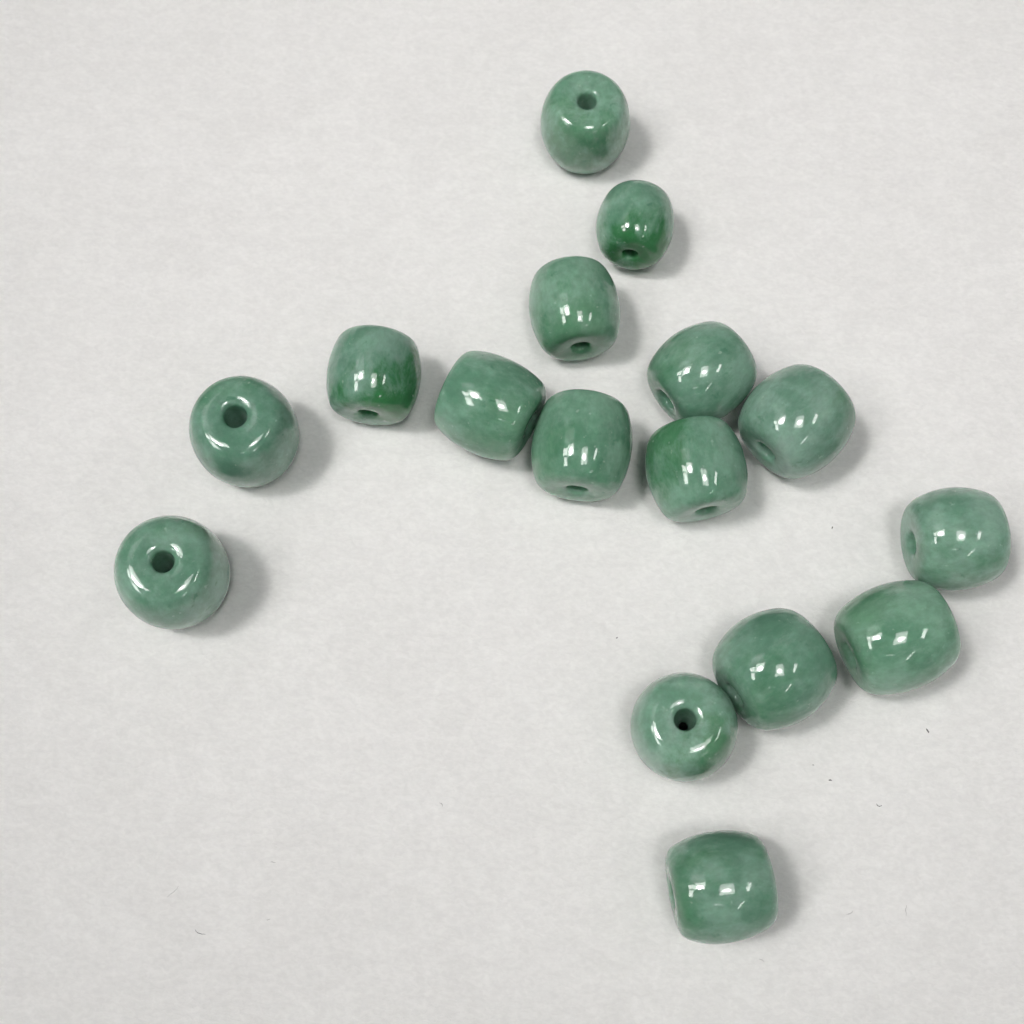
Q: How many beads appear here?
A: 16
